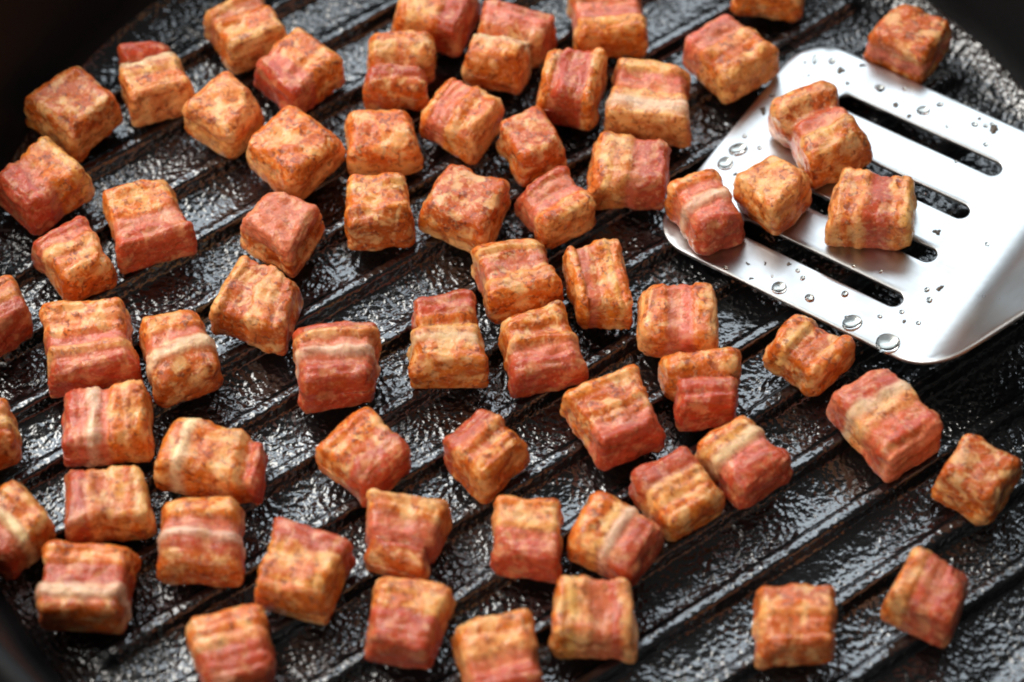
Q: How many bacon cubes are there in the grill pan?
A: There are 66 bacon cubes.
